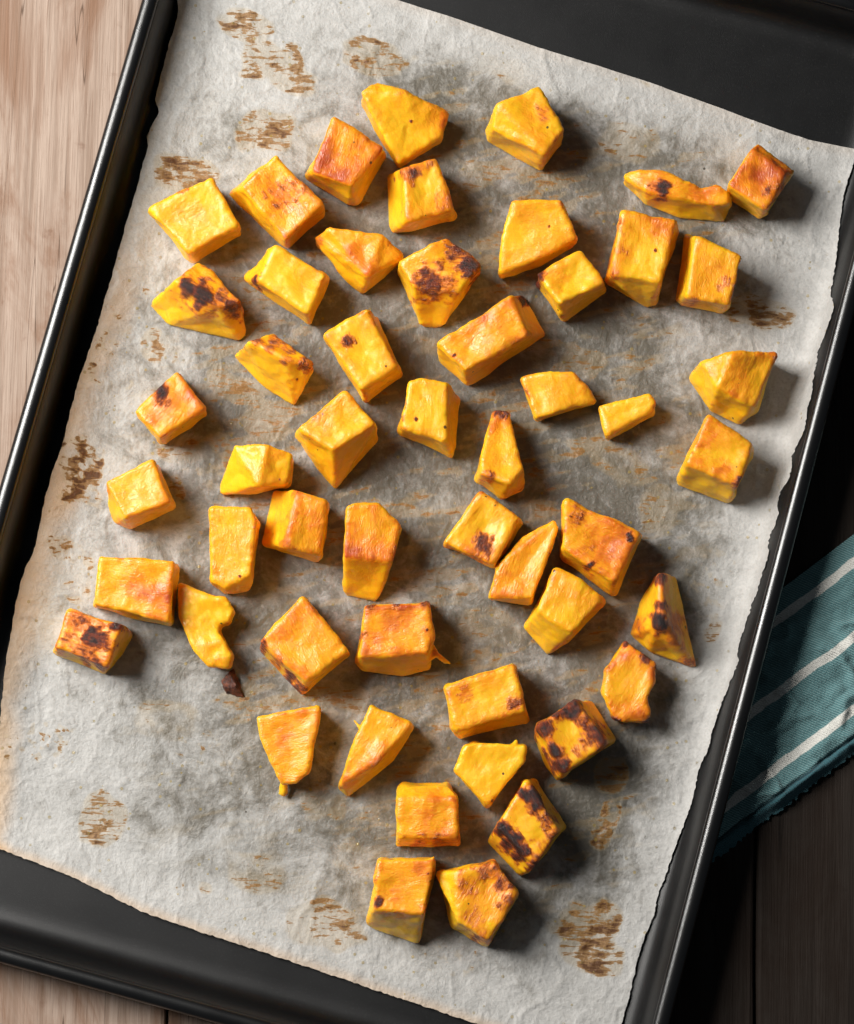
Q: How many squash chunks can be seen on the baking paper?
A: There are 52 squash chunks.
